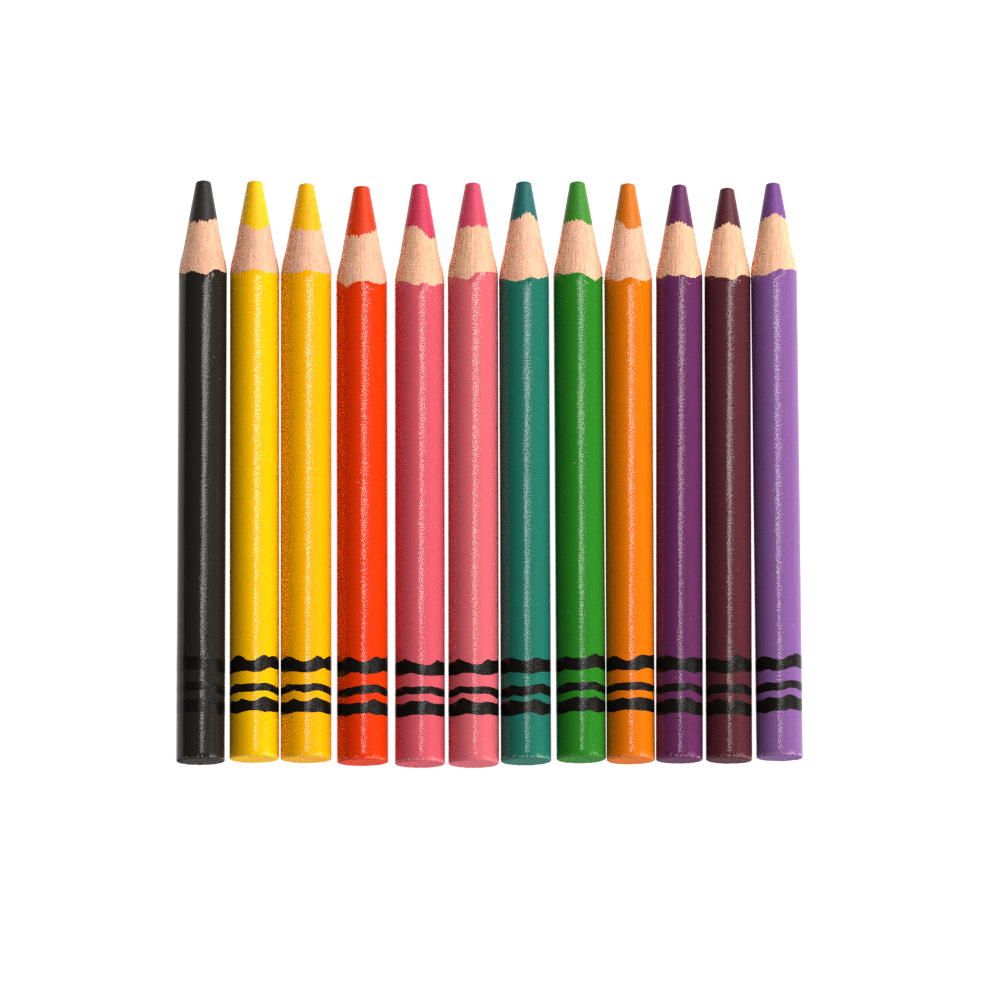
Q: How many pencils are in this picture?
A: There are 12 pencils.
